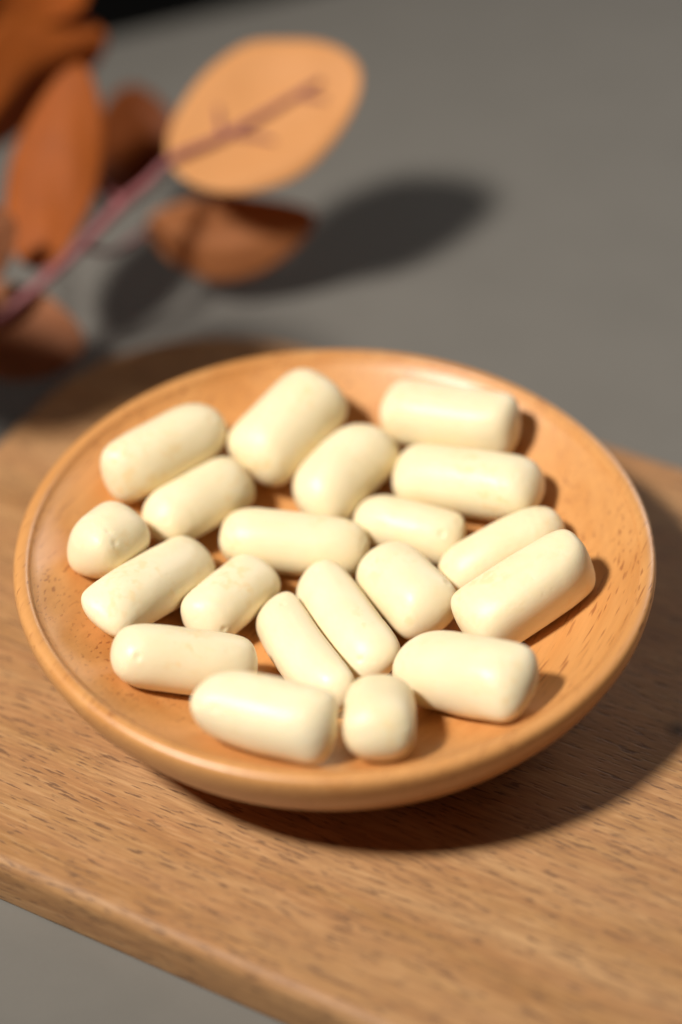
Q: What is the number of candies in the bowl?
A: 20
